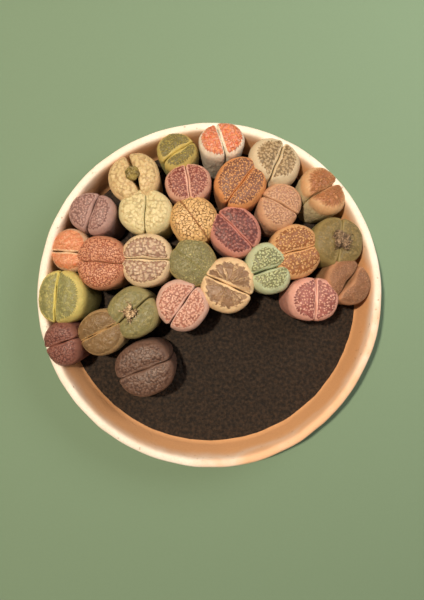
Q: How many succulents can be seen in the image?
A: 28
